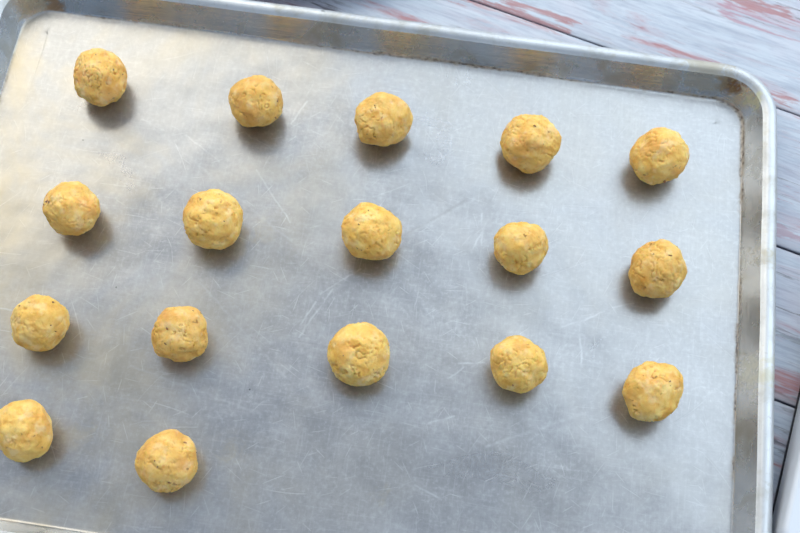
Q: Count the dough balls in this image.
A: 17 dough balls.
